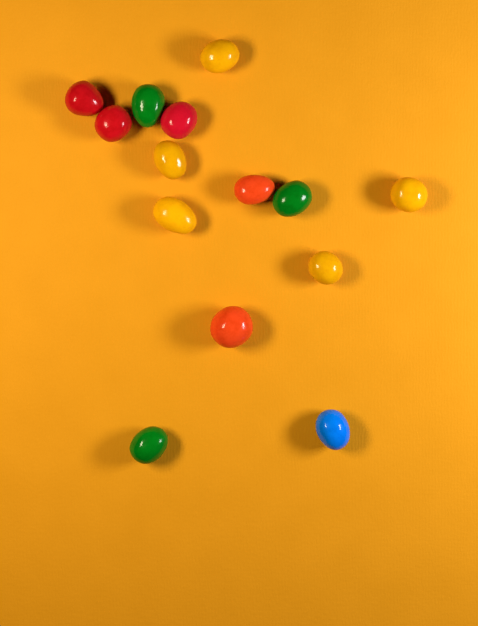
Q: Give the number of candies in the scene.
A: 14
